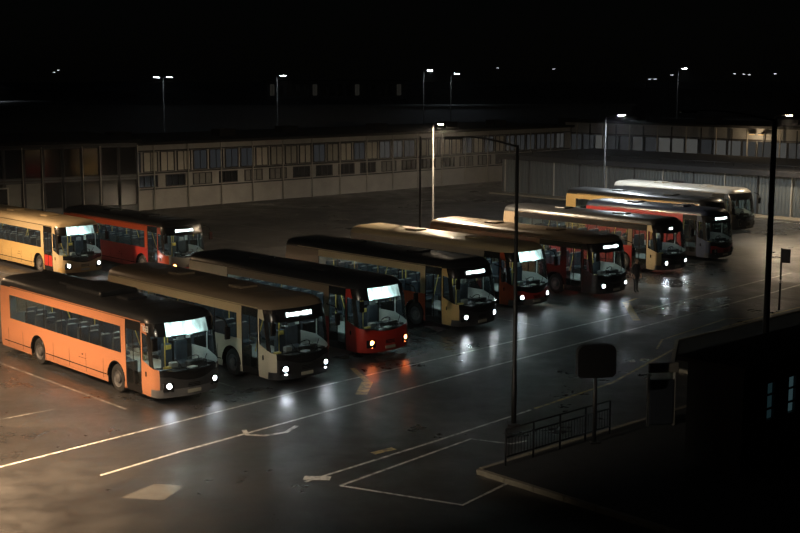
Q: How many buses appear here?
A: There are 12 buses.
